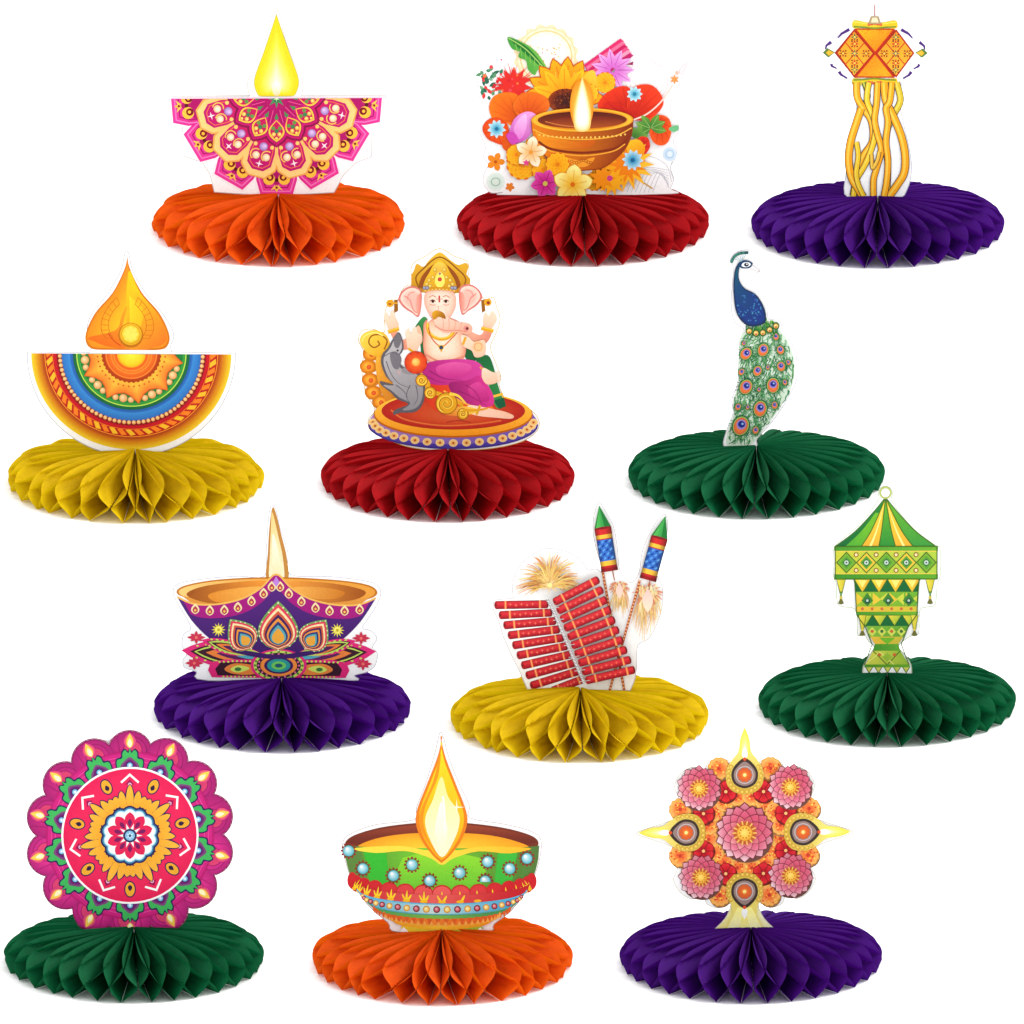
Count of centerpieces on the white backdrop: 12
